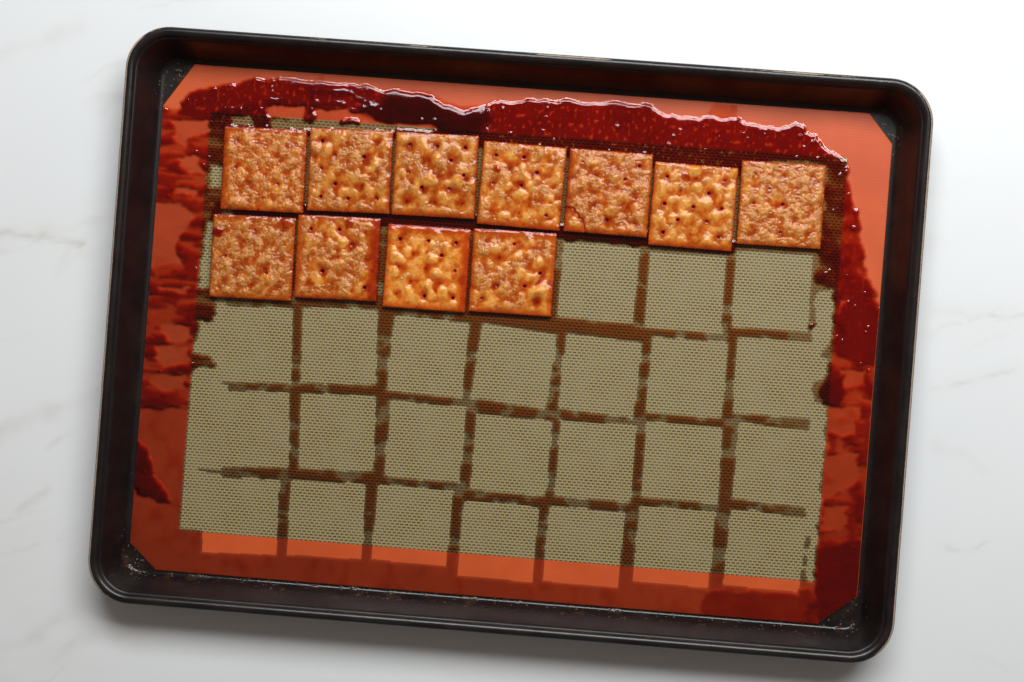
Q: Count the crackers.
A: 11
